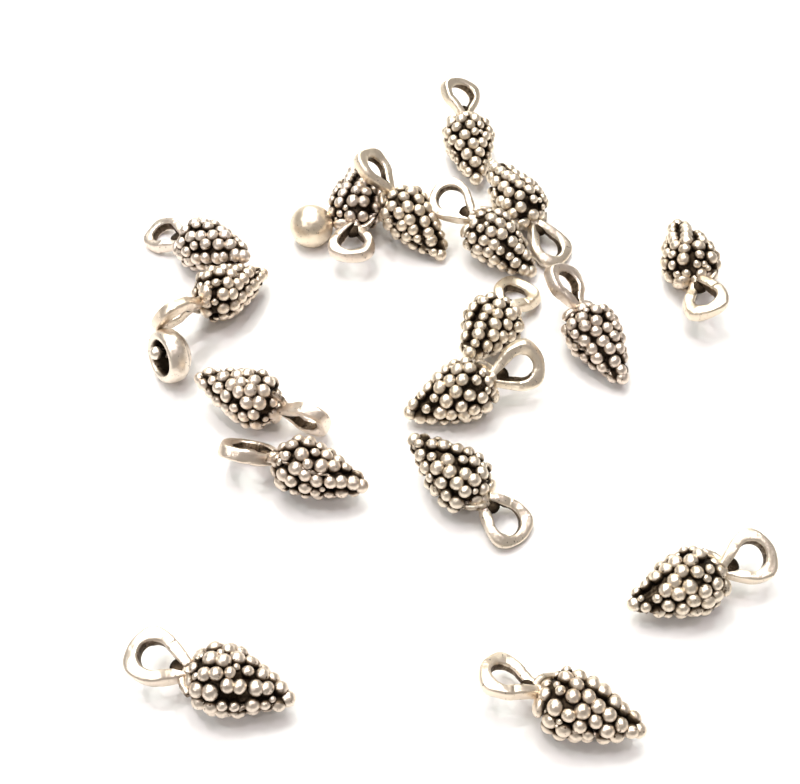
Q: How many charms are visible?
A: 17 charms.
